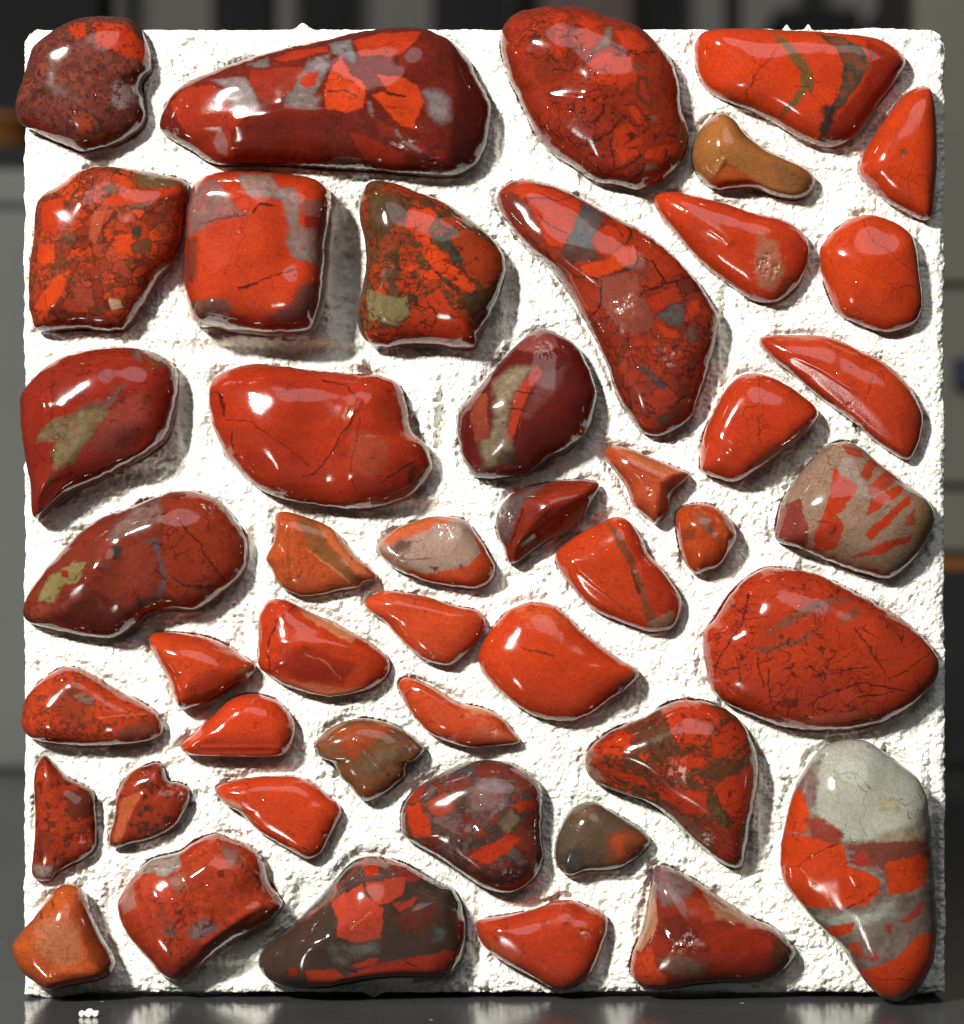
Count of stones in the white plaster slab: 46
